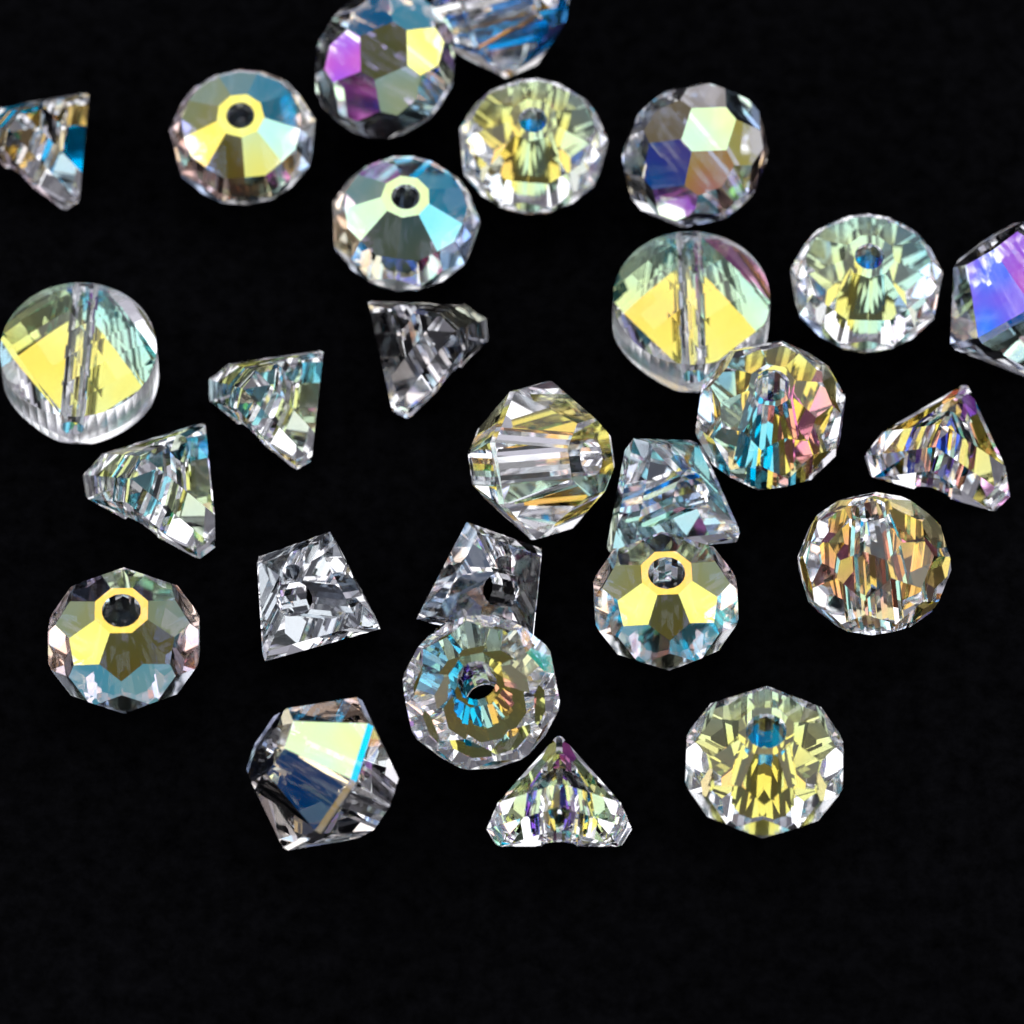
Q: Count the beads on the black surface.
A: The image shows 27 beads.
